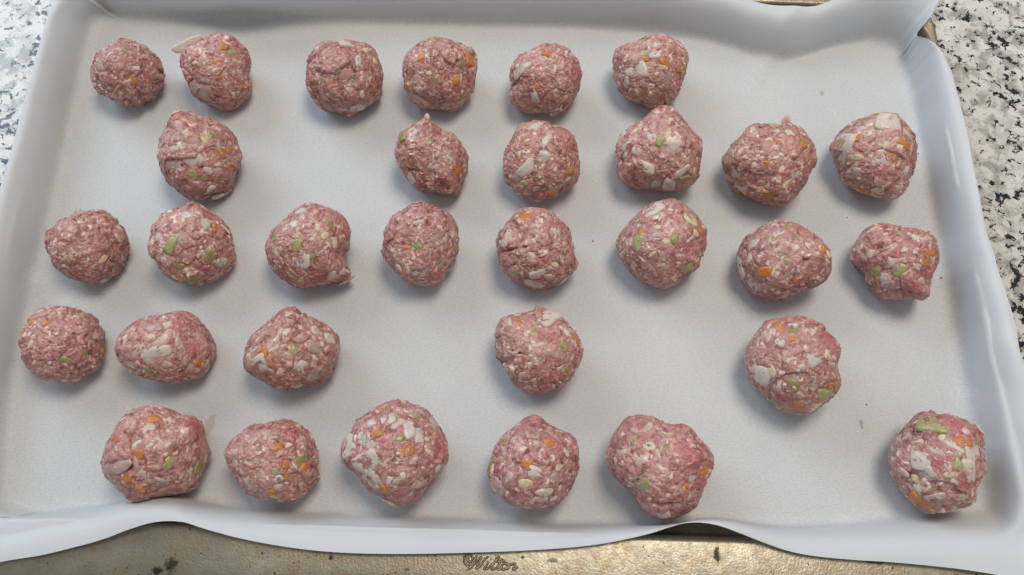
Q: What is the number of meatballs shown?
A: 31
